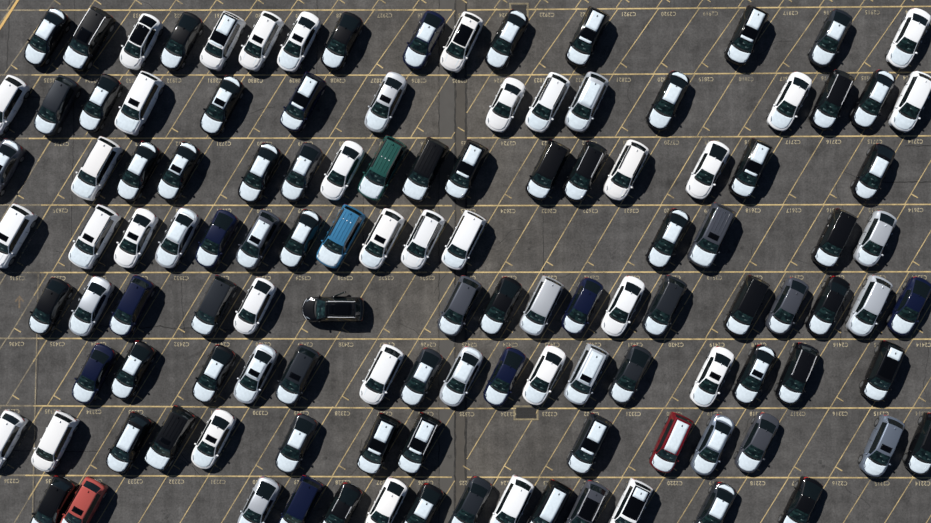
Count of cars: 122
